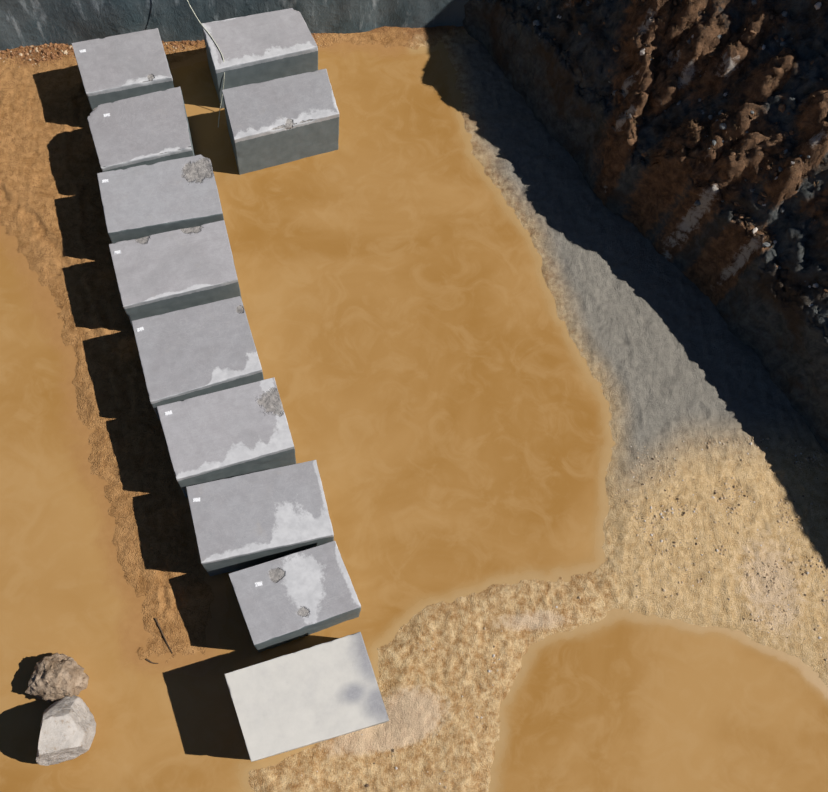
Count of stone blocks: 11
